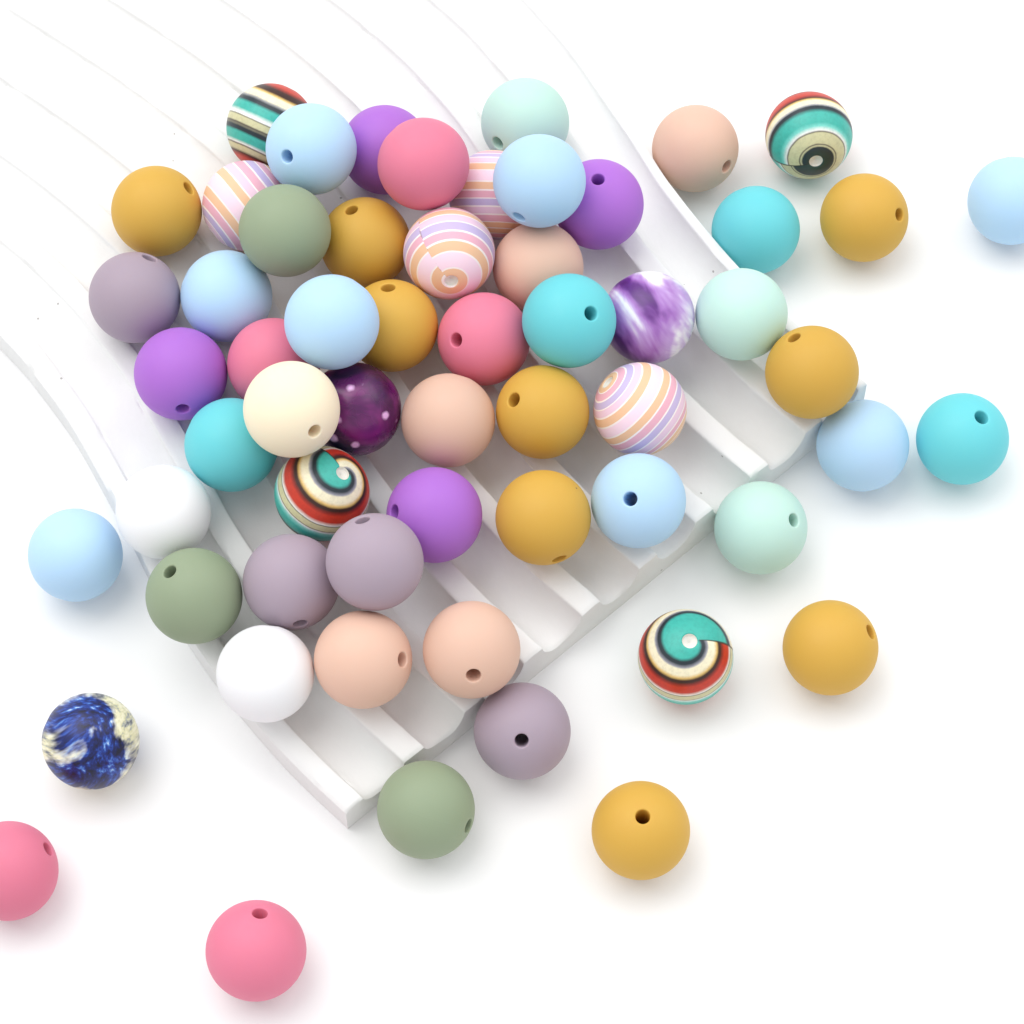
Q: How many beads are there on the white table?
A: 59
